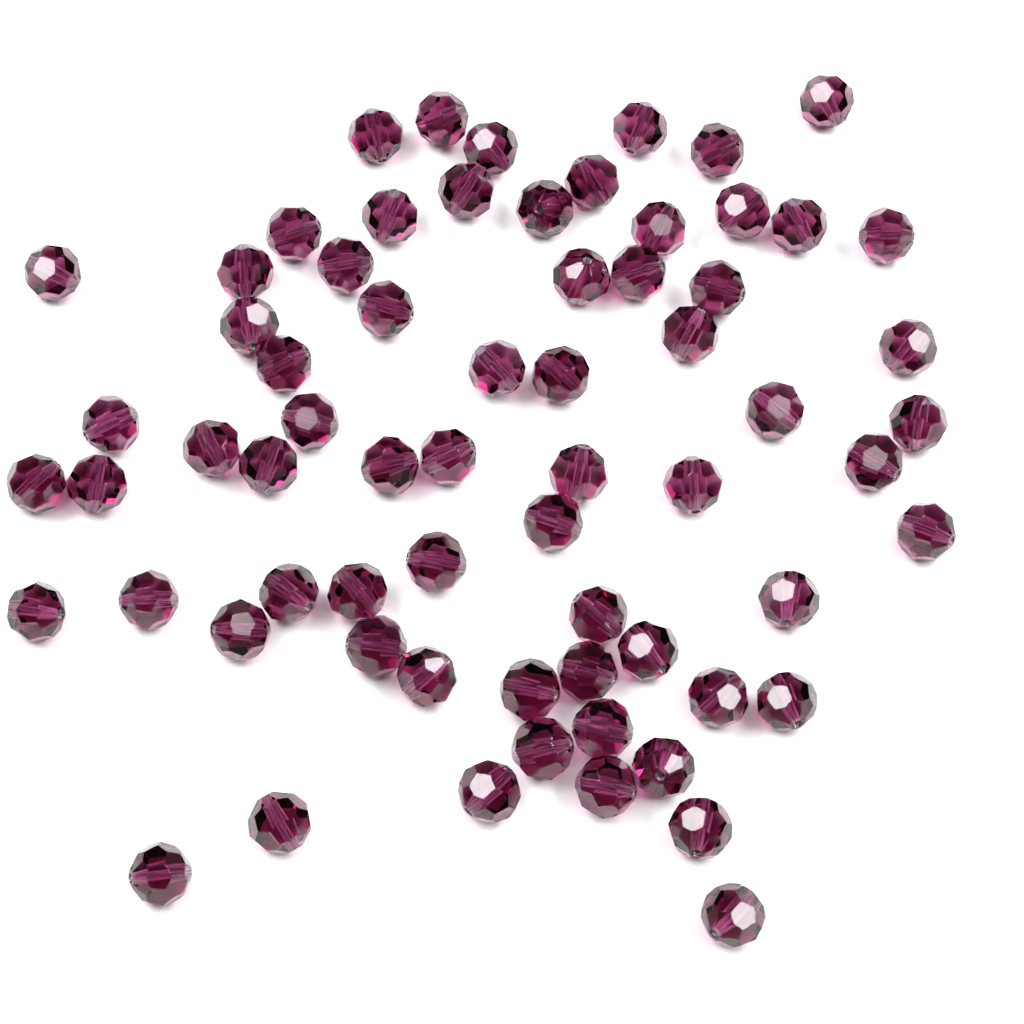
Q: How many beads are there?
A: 67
